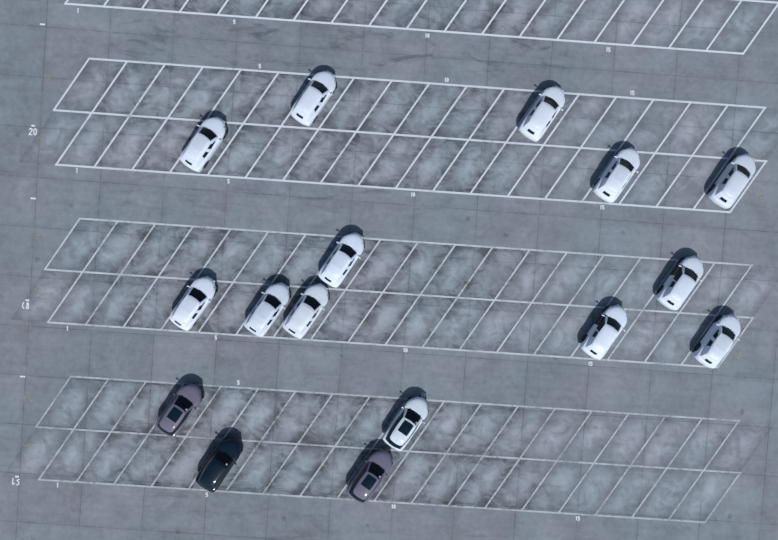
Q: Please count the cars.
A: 16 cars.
